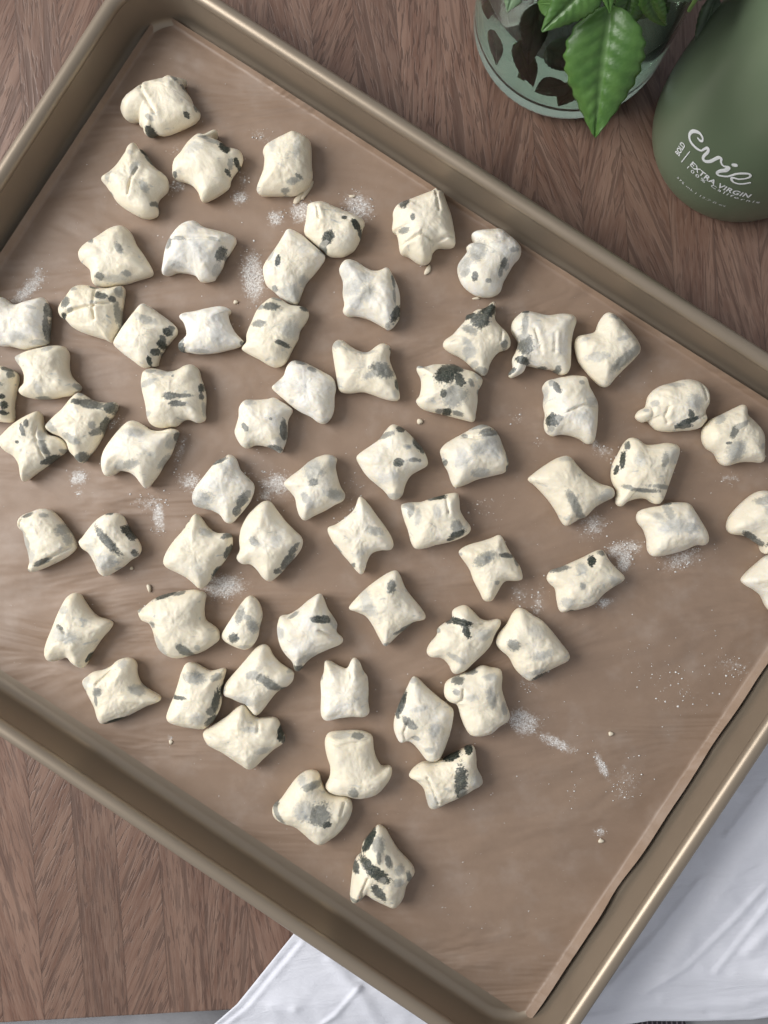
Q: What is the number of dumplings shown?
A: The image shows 67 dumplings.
